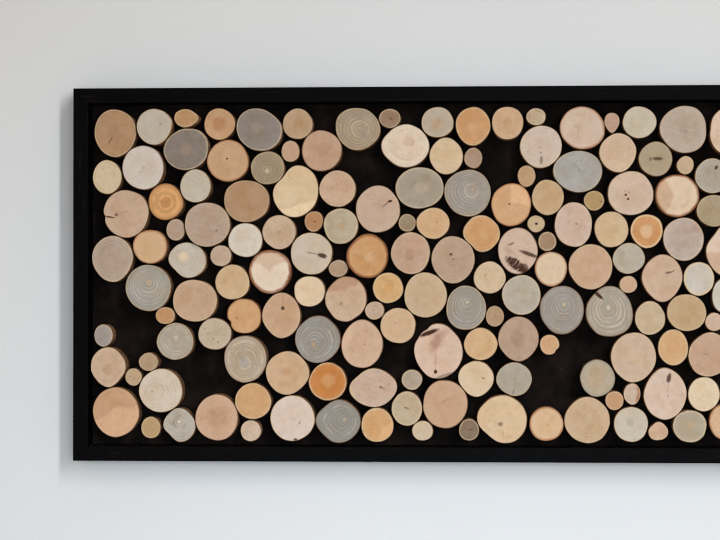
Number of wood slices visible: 152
